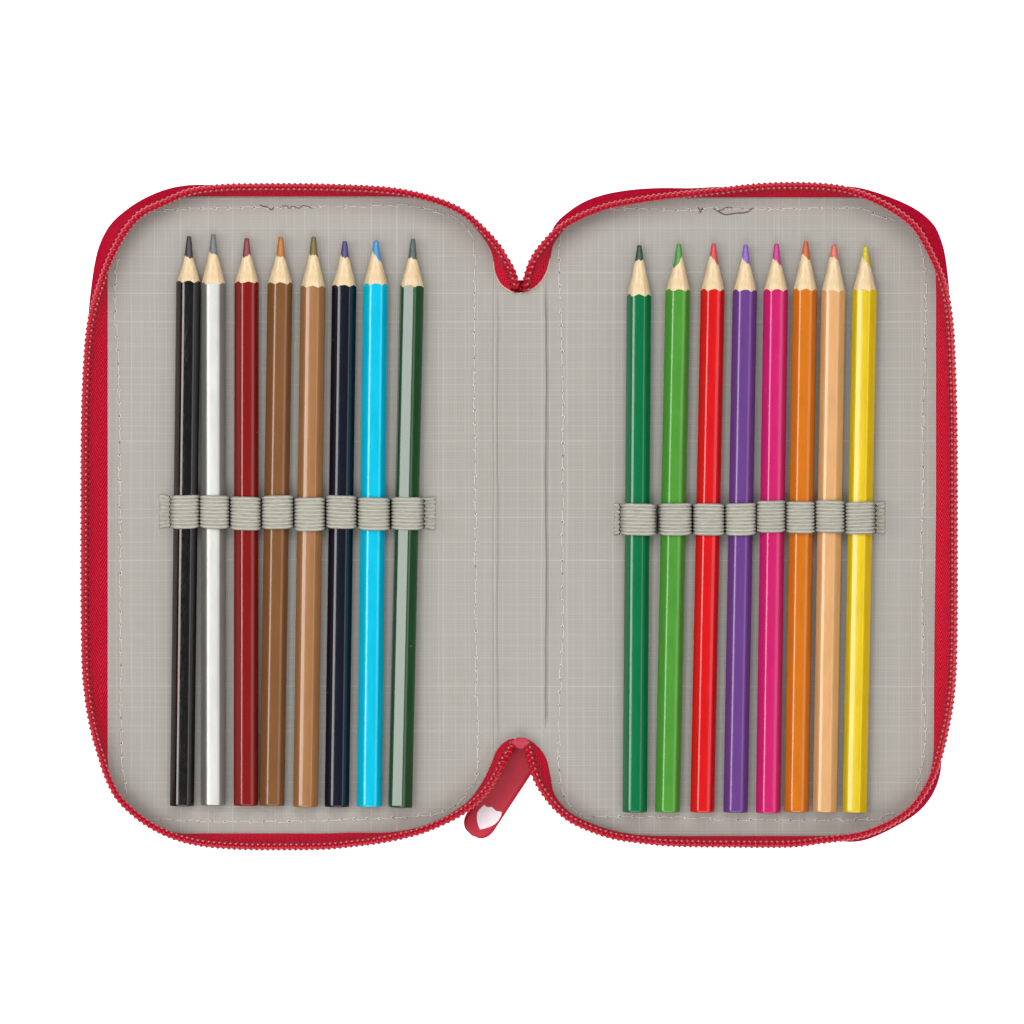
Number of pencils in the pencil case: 16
